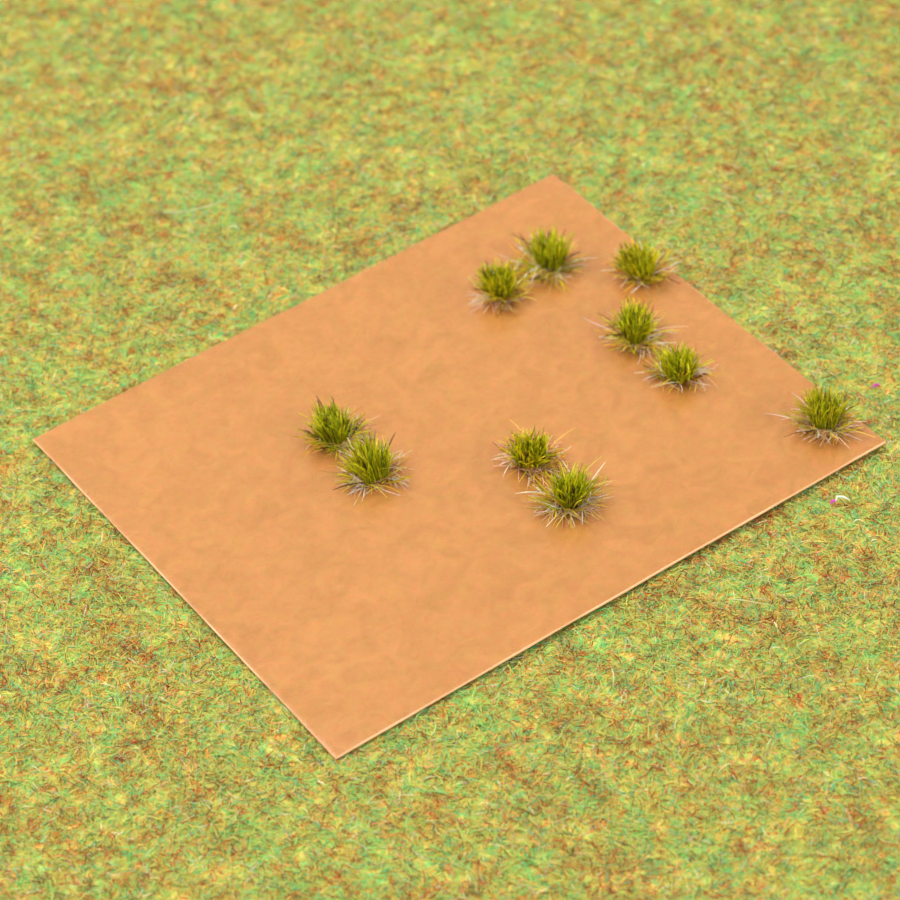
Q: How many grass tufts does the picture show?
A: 10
